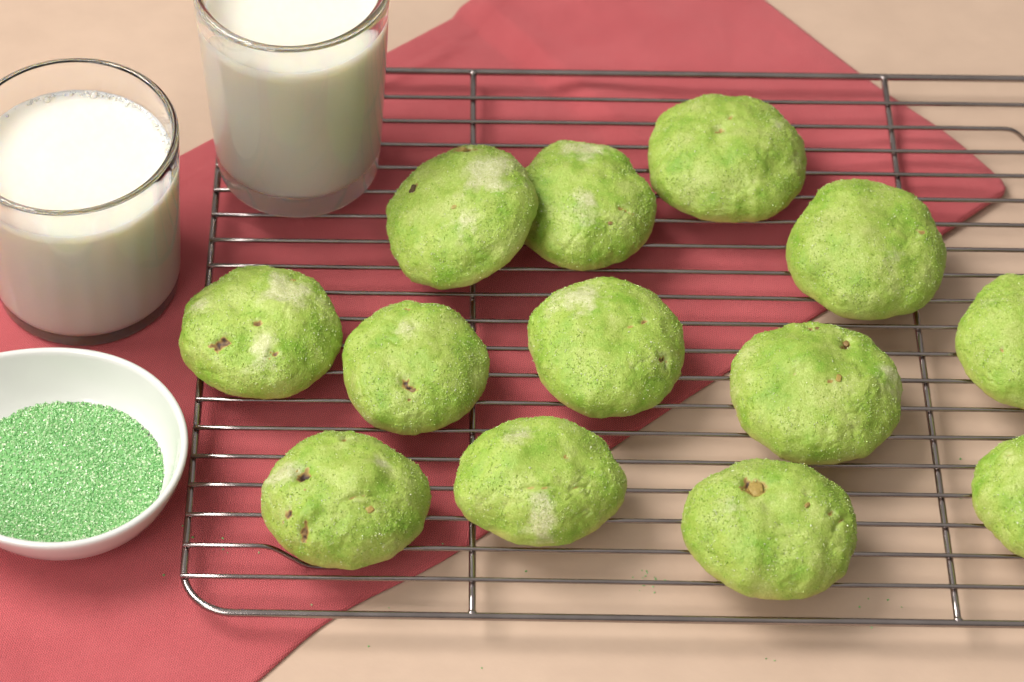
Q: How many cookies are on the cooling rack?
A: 13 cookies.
